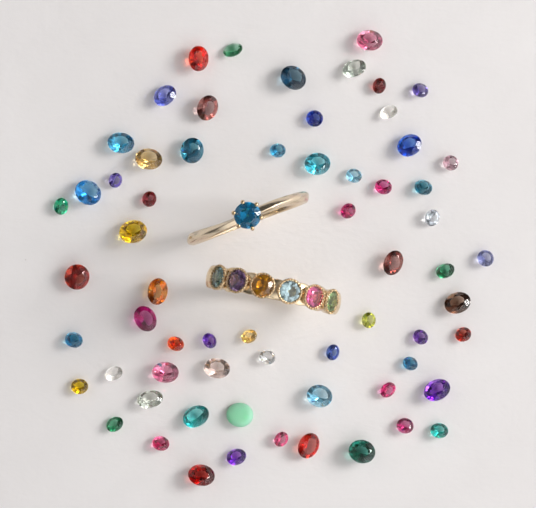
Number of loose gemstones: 64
